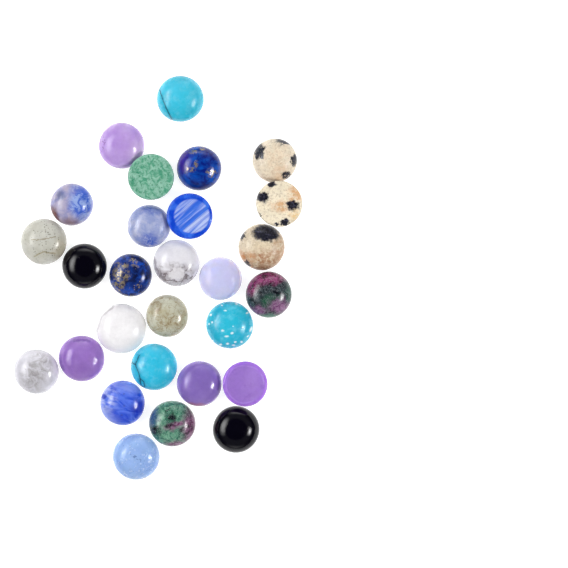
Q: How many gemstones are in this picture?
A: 28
